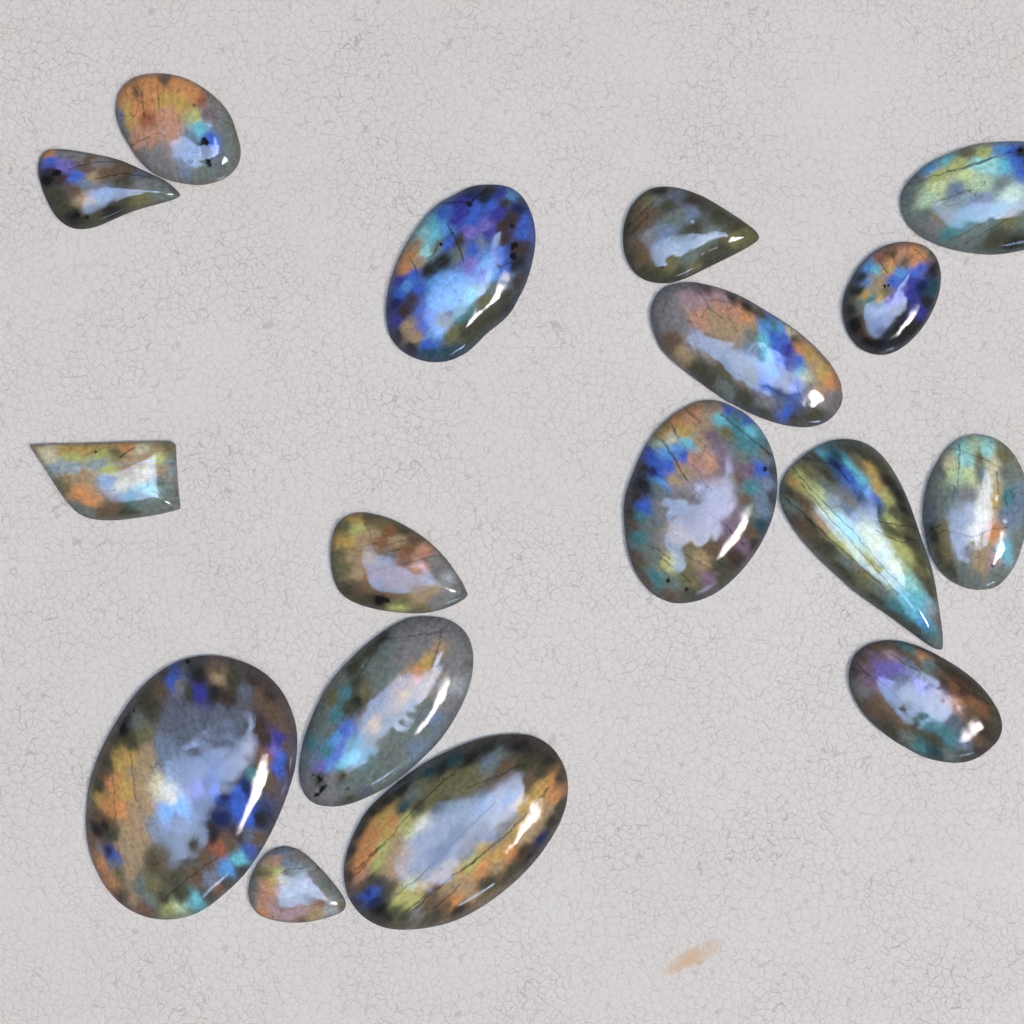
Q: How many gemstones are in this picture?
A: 17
